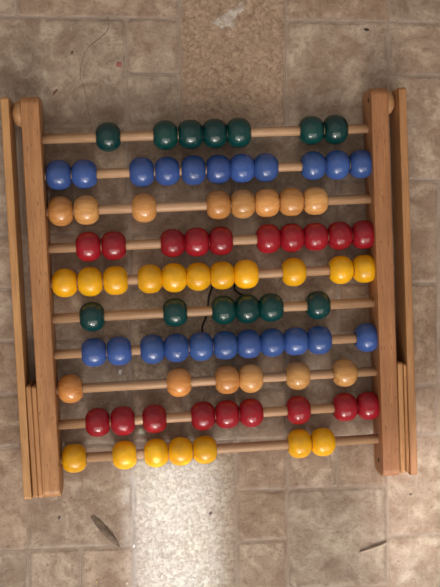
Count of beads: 86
